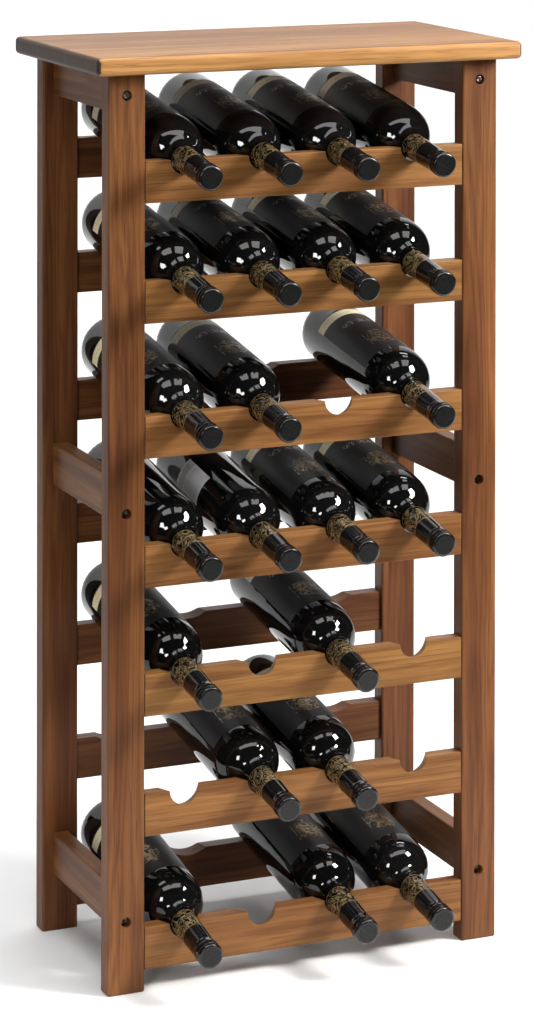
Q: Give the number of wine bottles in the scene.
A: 22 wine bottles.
